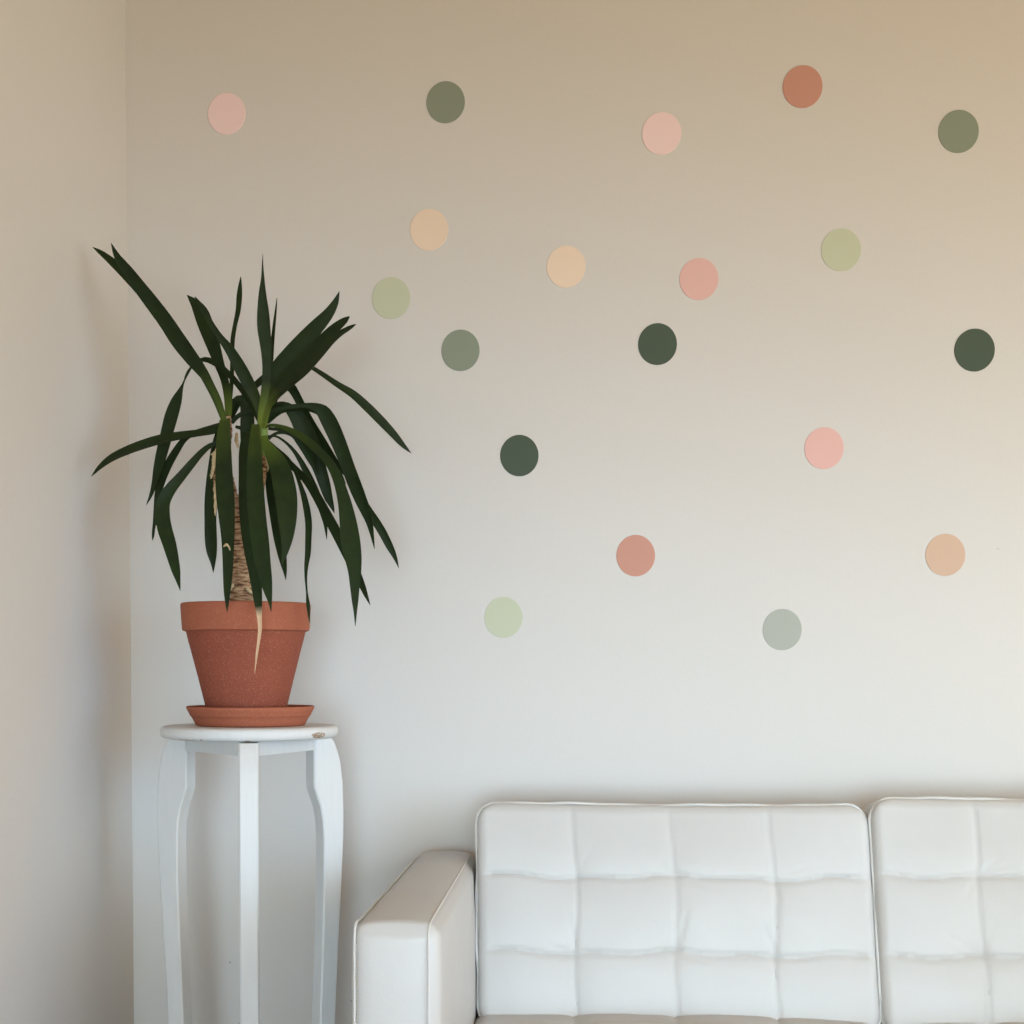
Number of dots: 19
